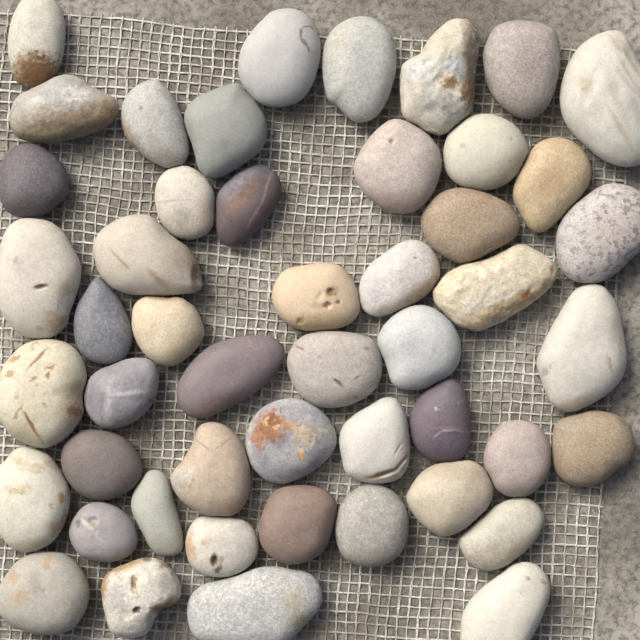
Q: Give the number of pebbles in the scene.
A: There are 49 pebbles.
